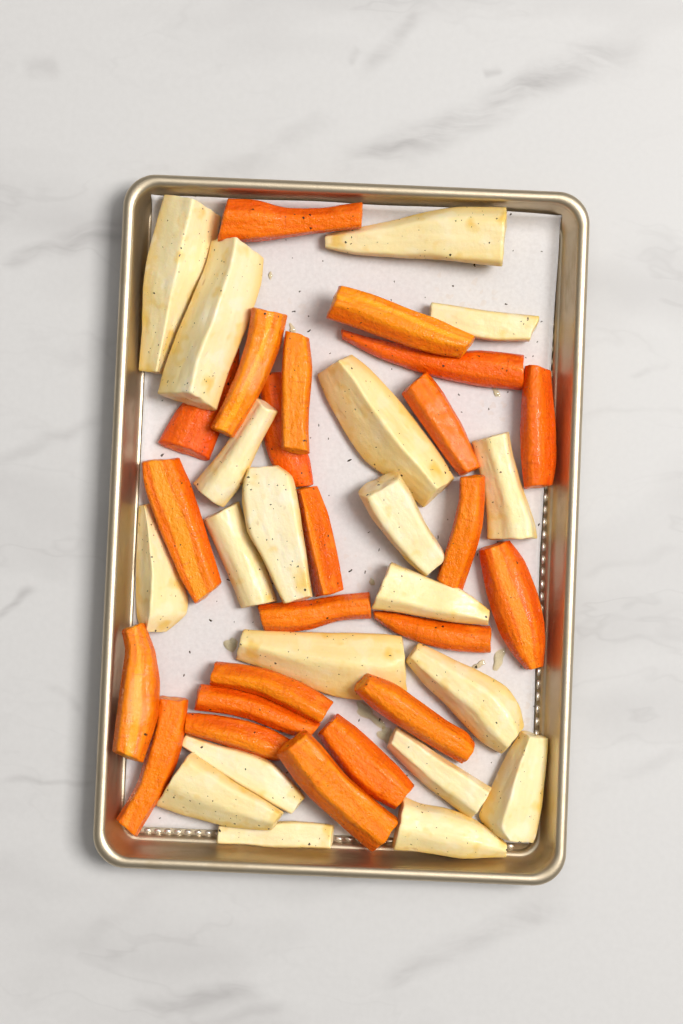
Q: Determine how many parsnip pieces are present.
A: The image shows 20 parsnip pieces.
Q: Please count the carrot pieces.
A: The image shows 23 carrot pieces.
